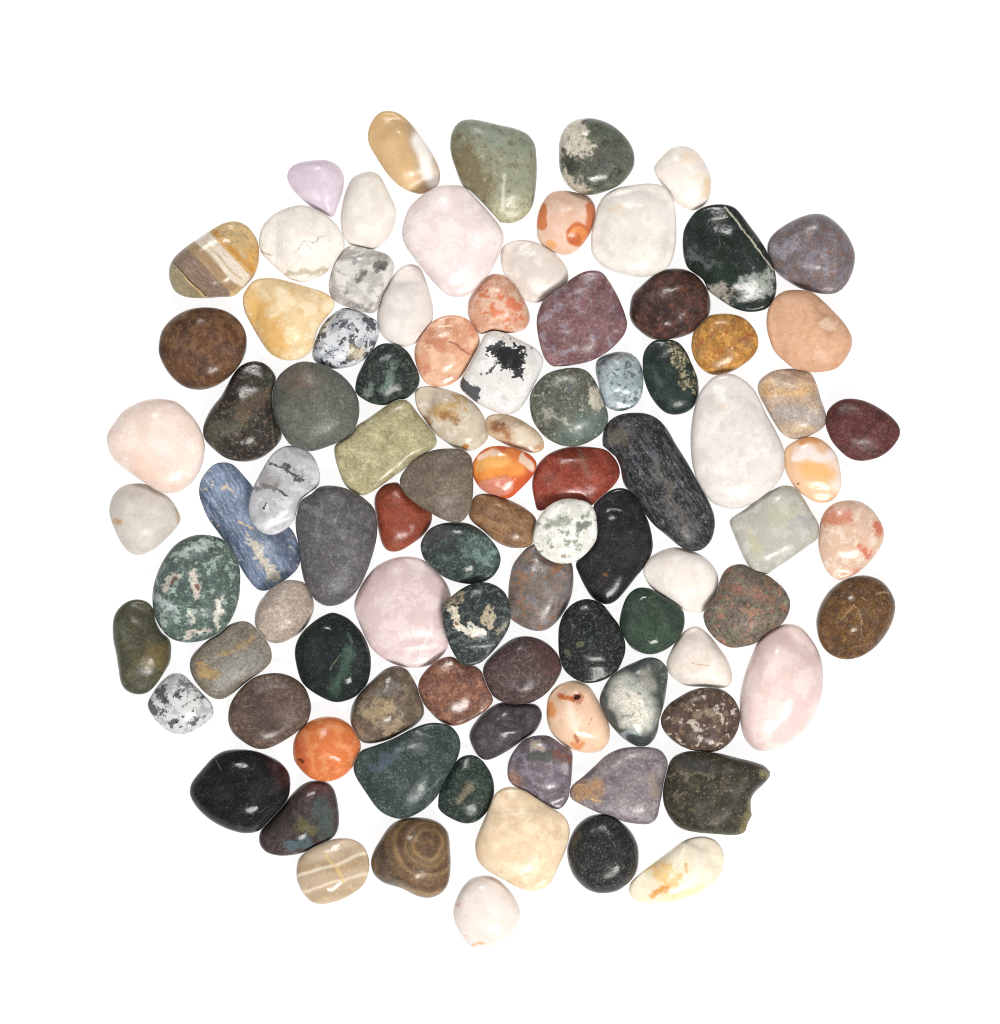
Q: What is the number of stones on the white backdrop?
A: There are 93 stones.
